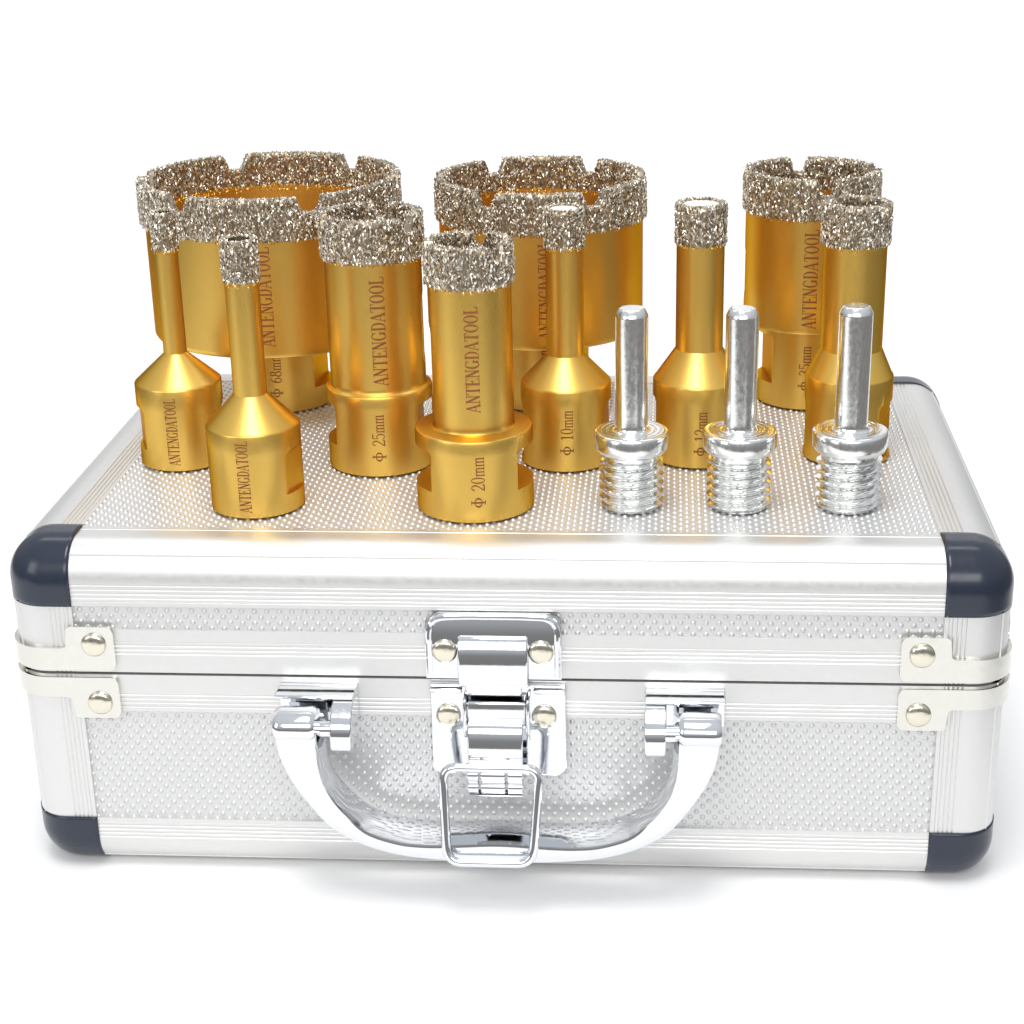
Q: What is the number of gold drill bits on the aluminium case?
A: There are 10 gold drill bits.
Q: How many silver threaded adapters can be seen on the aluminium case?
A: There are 3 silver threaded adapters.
